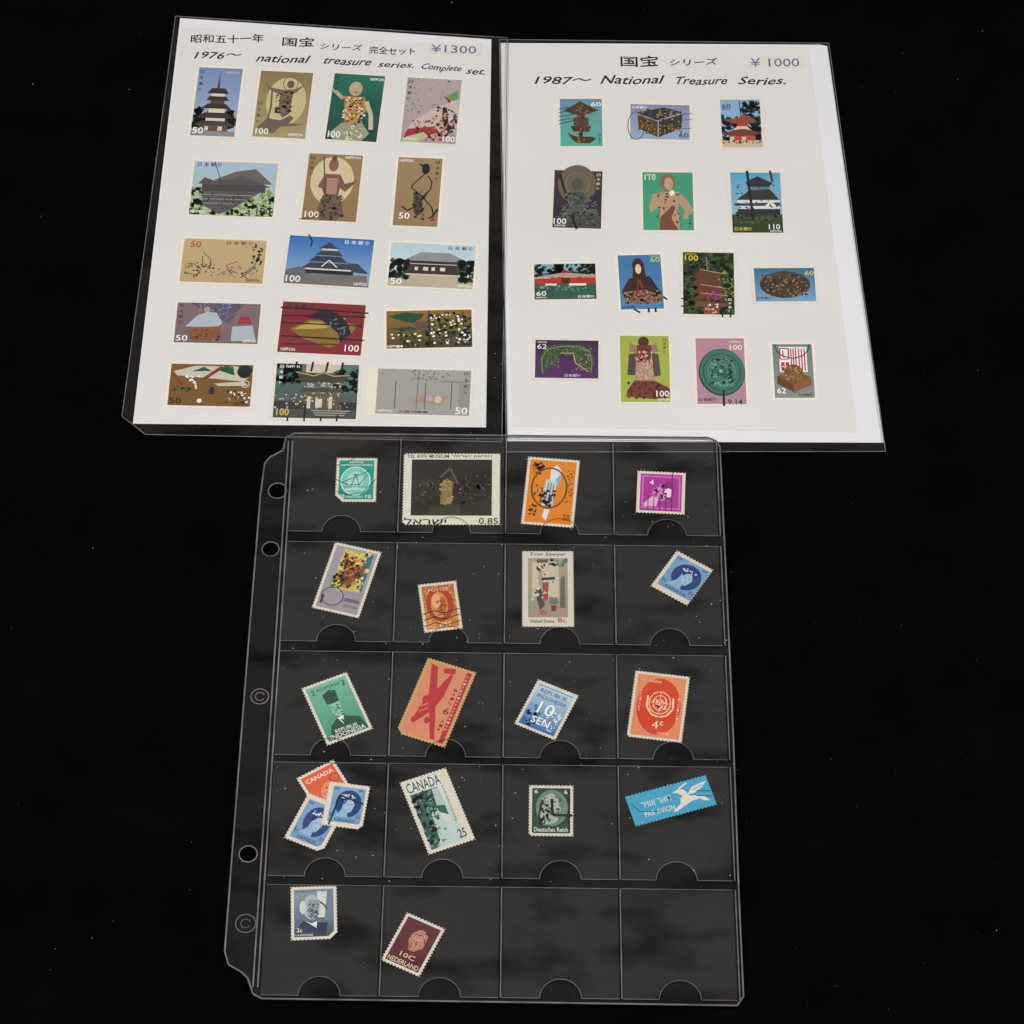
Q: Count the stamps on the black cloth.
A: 50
